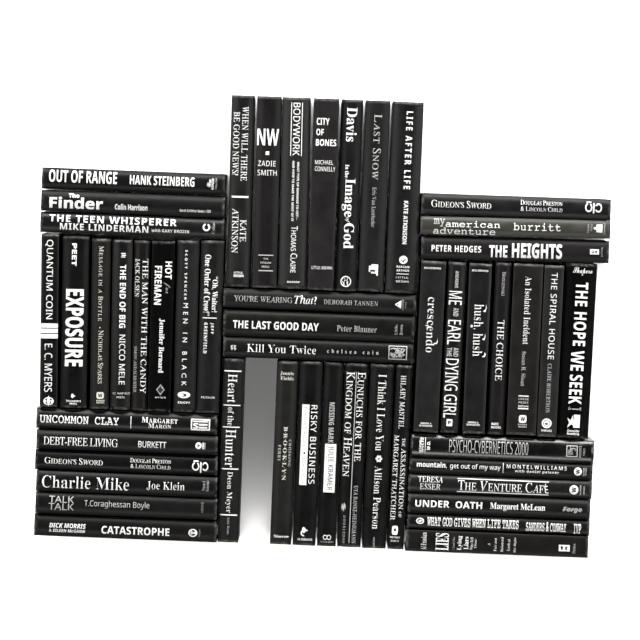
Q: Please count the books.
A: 50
